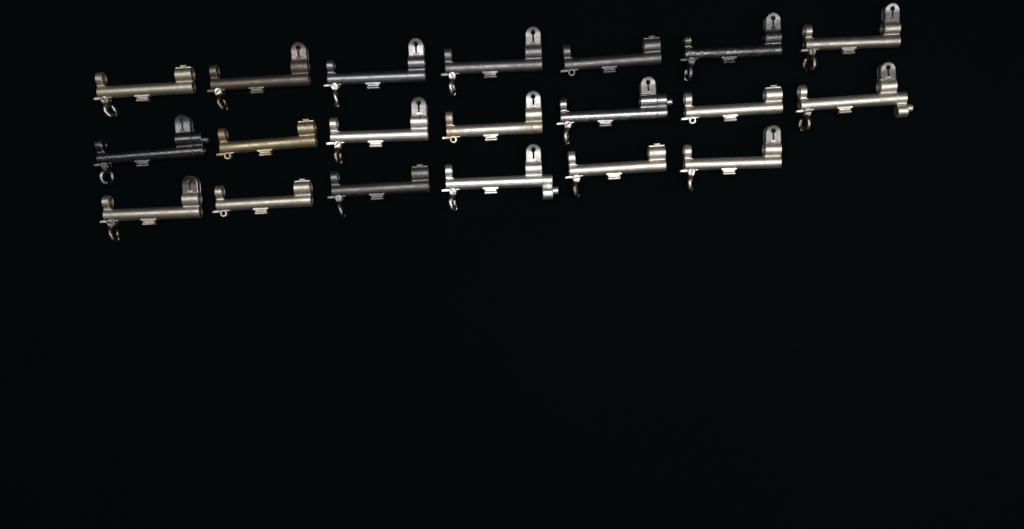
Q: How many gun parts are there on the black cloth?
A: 20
